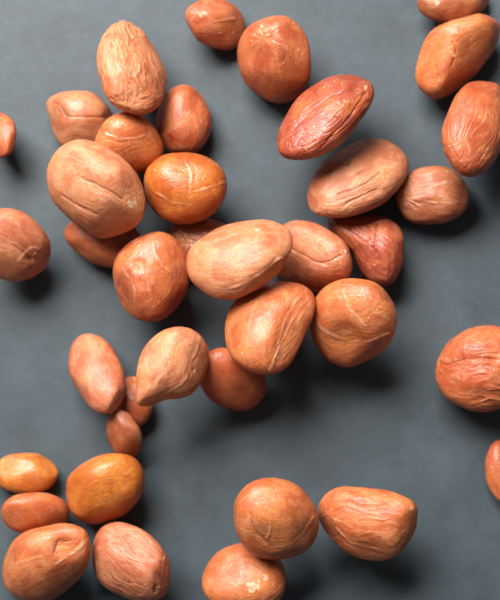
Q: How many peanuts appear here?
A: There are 39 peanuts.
